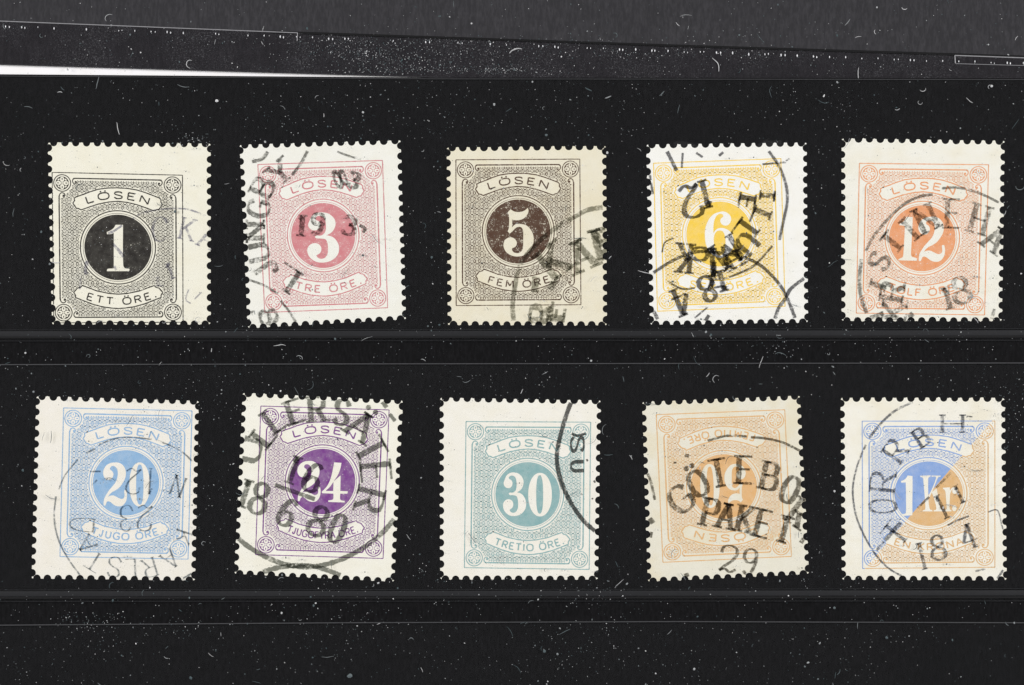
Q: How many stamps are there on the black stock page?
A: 10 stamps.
